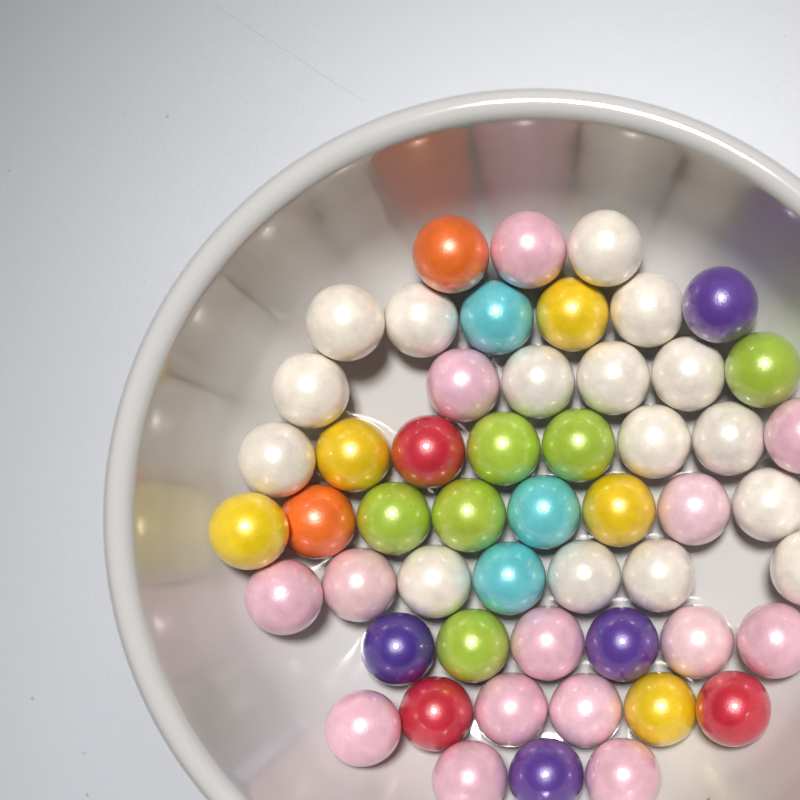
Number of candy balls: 53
